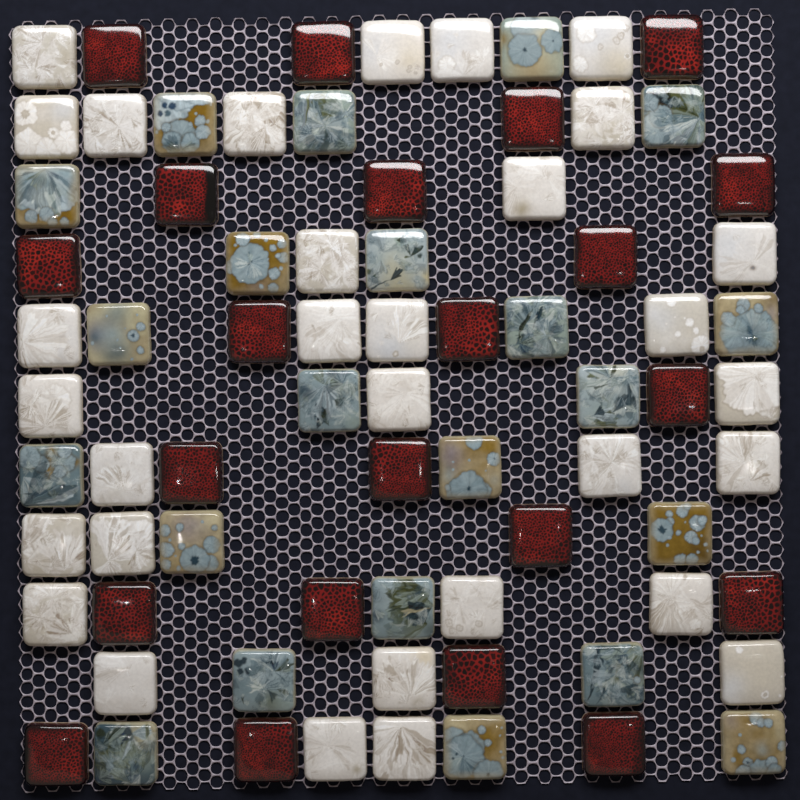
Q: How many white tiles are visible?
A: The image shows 31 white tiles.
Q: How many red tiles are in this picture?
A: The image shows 22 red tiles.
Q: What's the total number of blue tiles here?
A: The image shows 22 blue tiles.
